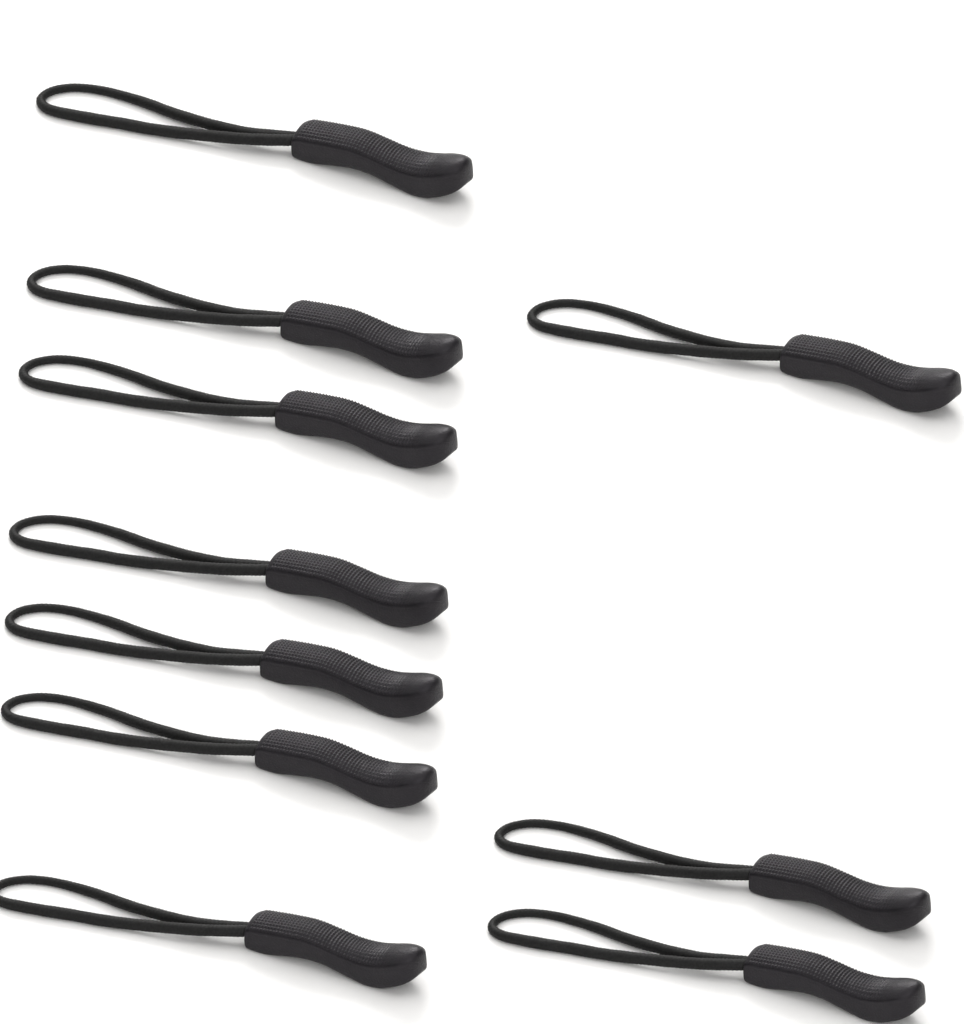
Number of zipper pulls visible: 10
